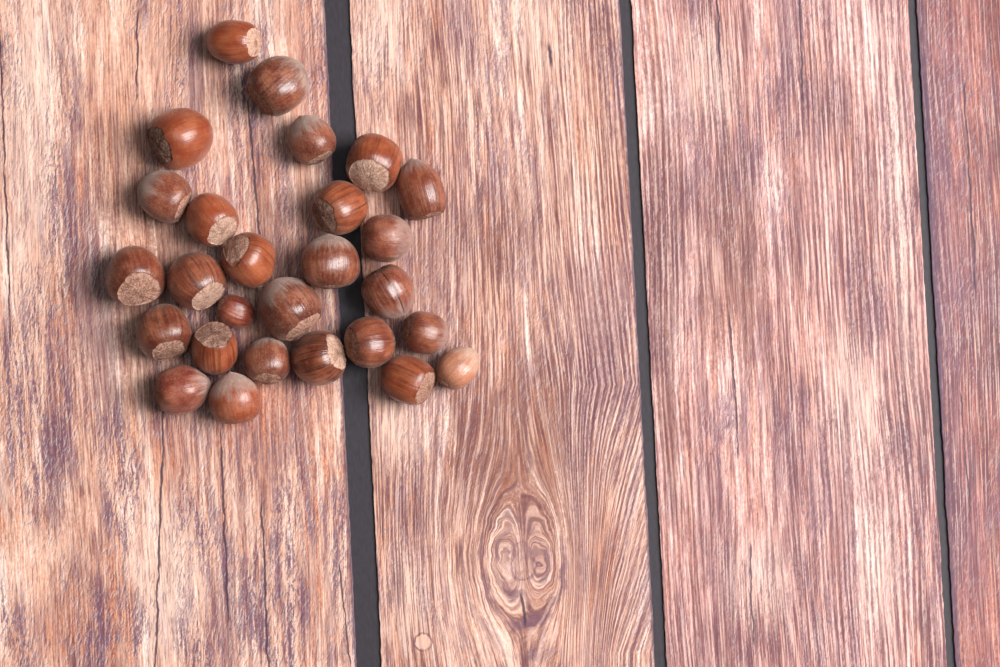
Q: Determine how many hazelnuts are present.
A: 27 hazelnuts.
